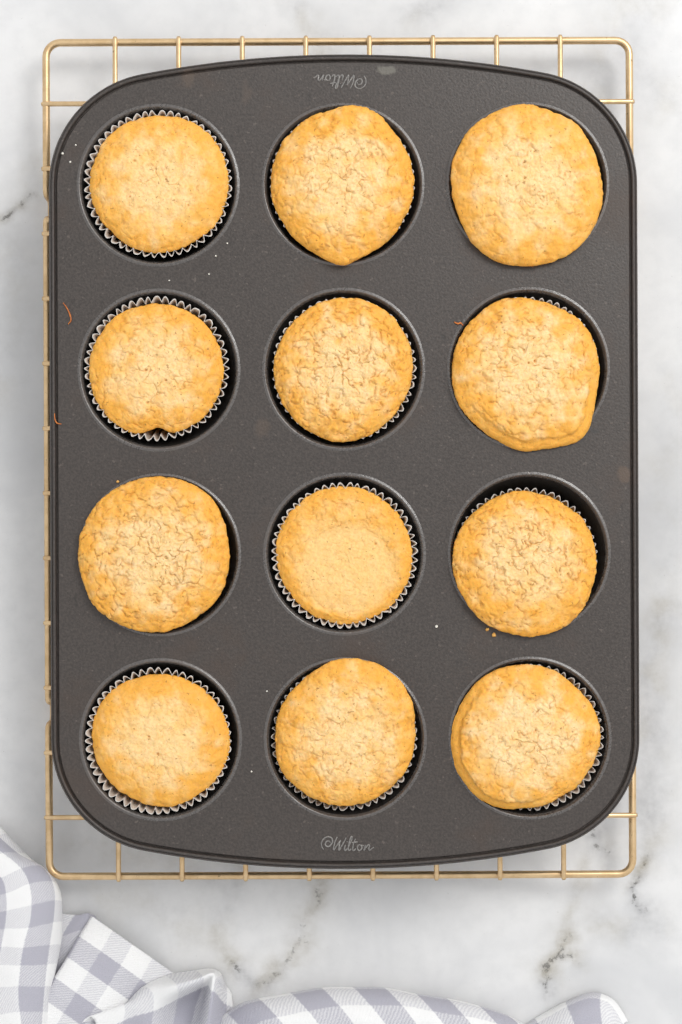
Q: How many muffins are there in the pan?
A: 12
